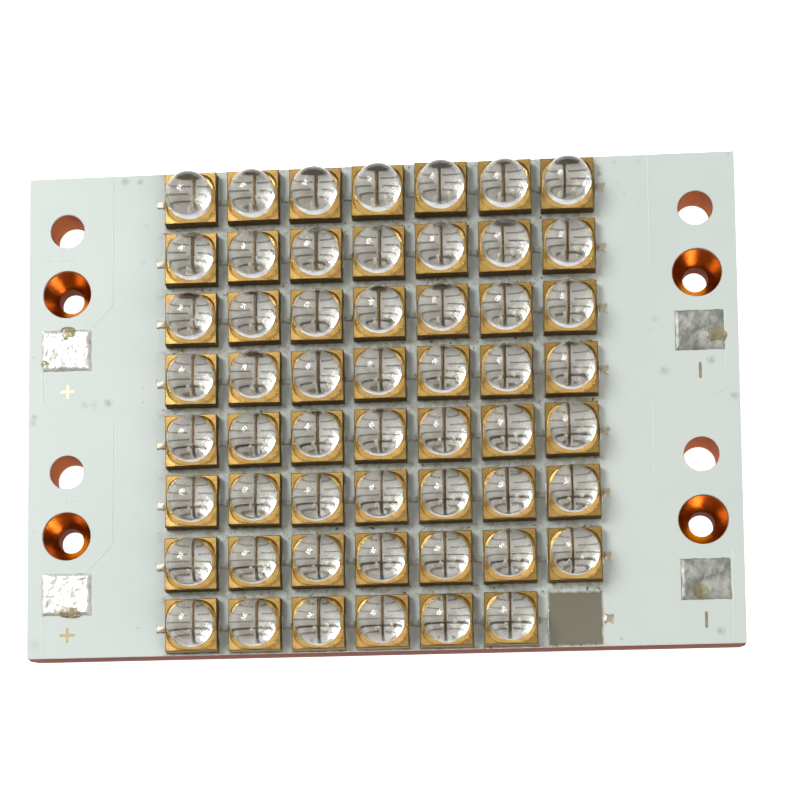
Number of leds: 55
